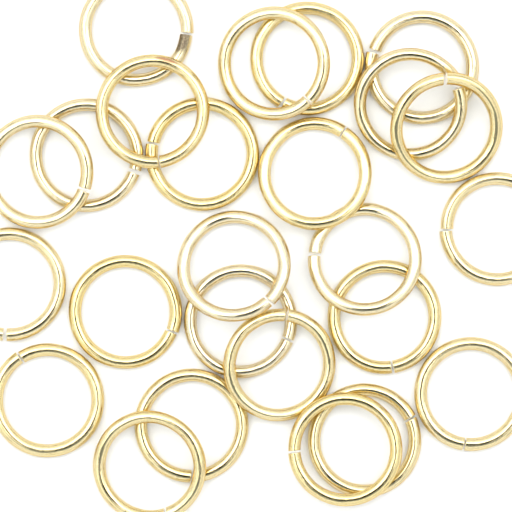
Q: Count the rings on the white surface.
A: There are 25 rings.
